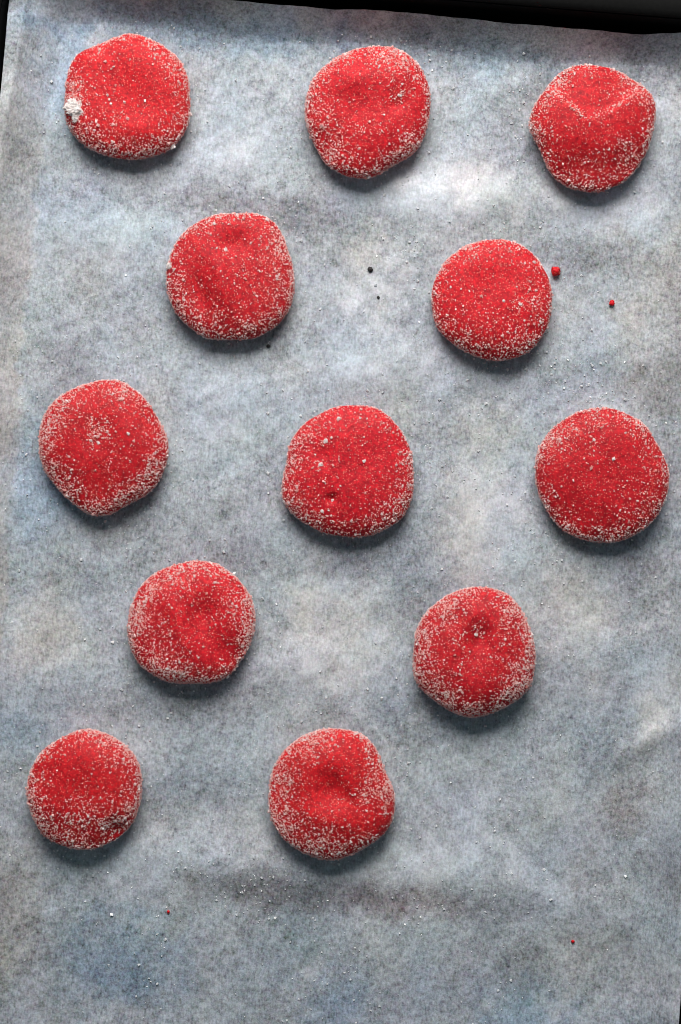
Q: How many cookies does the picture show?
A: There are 12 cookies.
